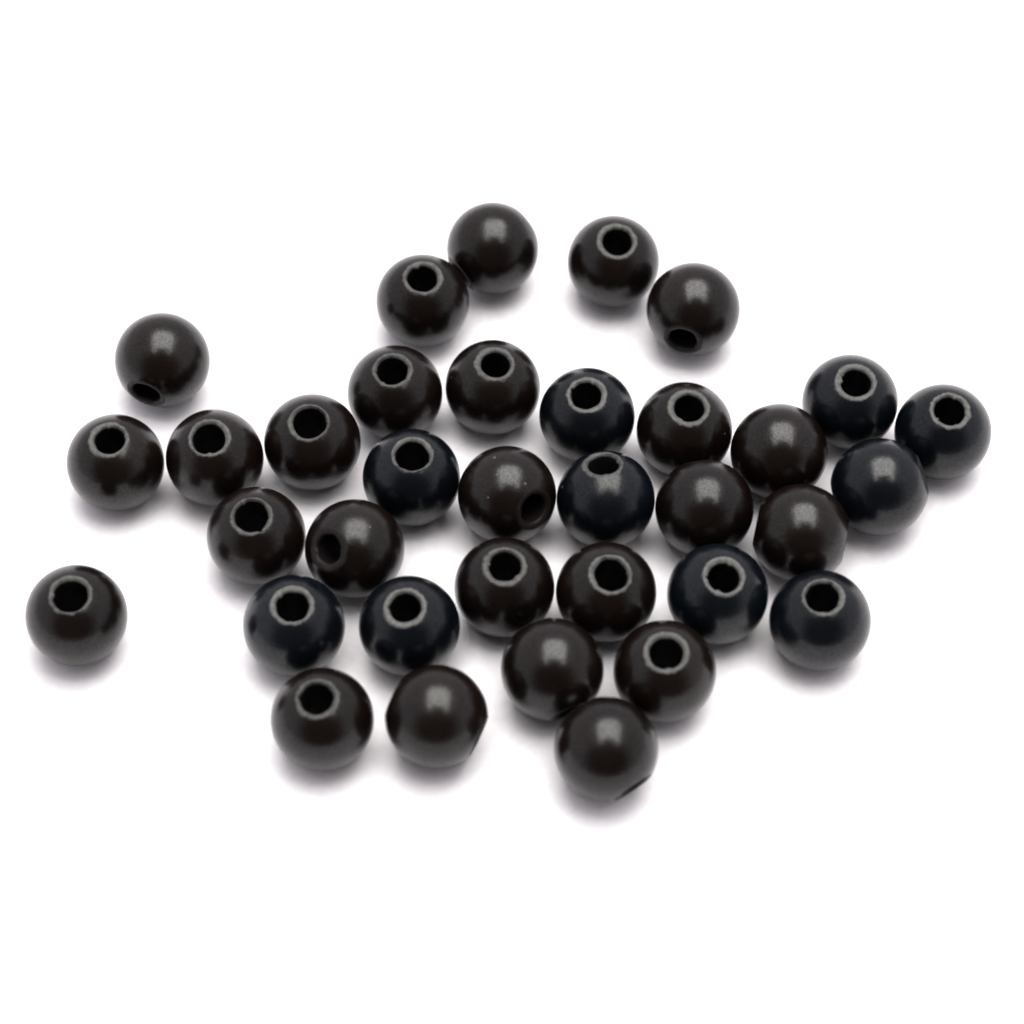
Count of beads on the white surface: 35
